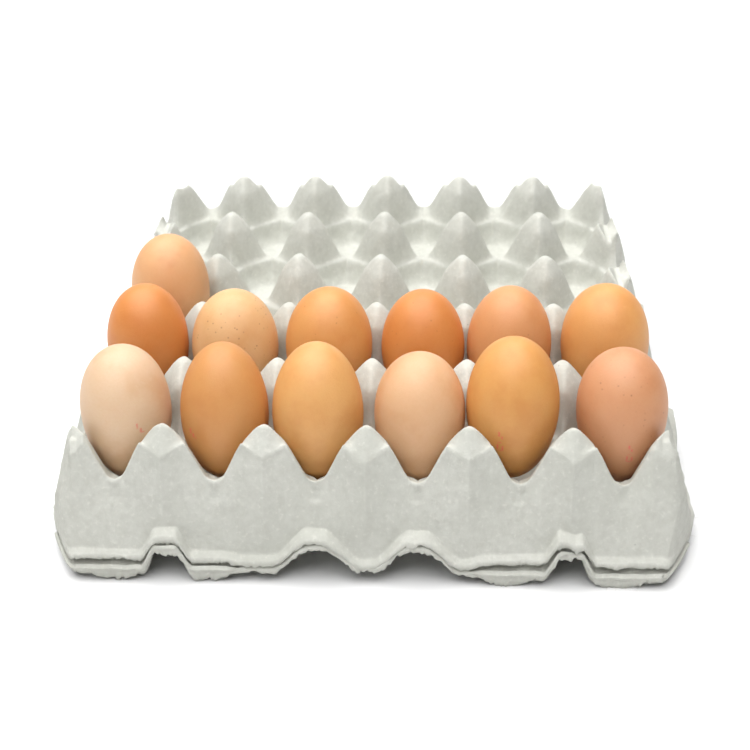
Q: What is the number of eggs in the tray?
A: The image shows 13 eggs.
